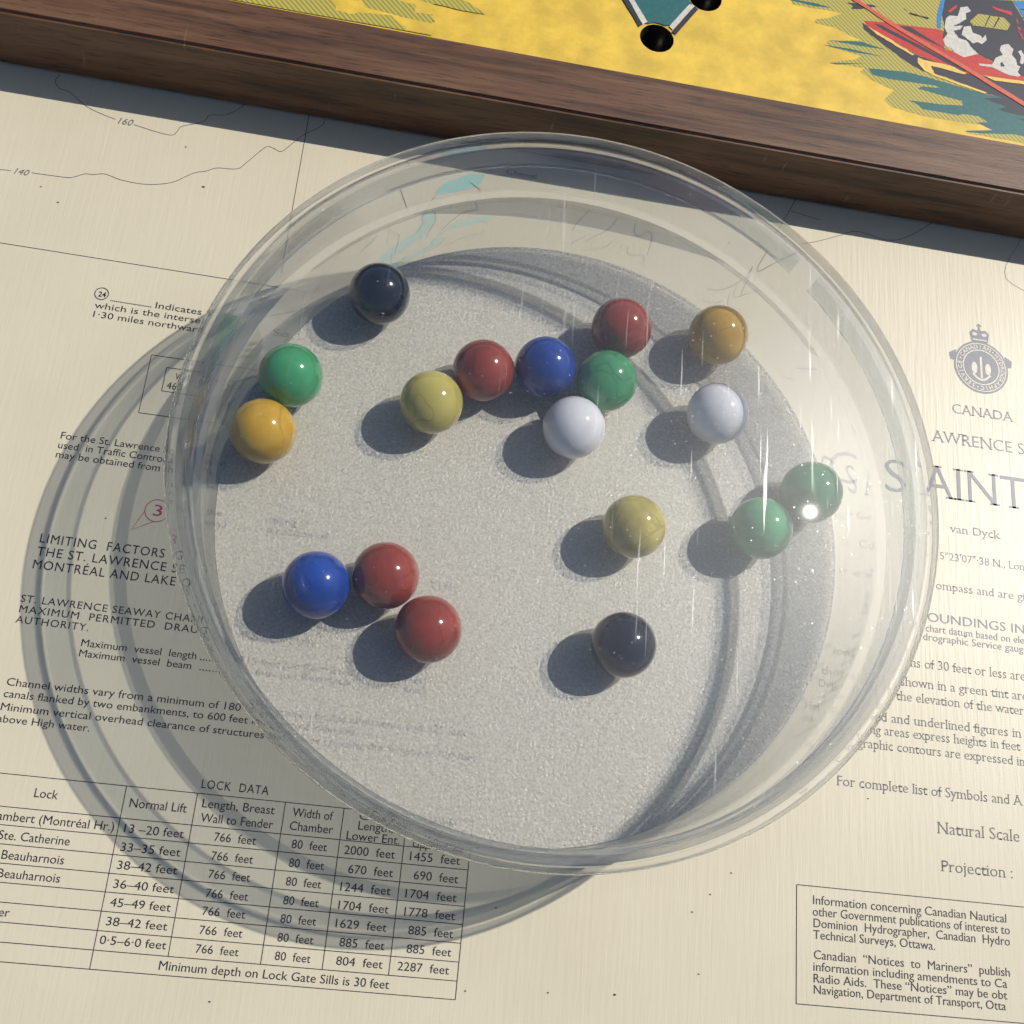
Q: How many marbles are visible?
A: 18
